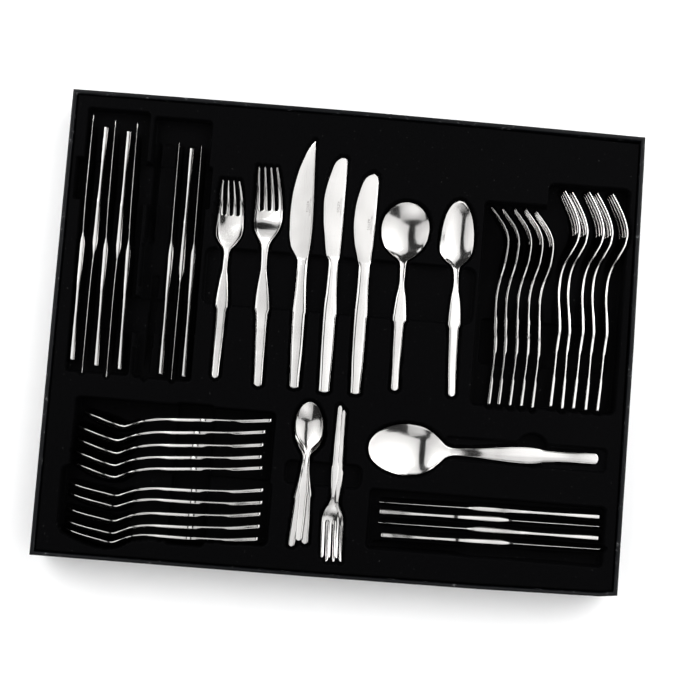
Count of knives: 15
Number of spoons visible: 16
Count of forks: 14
